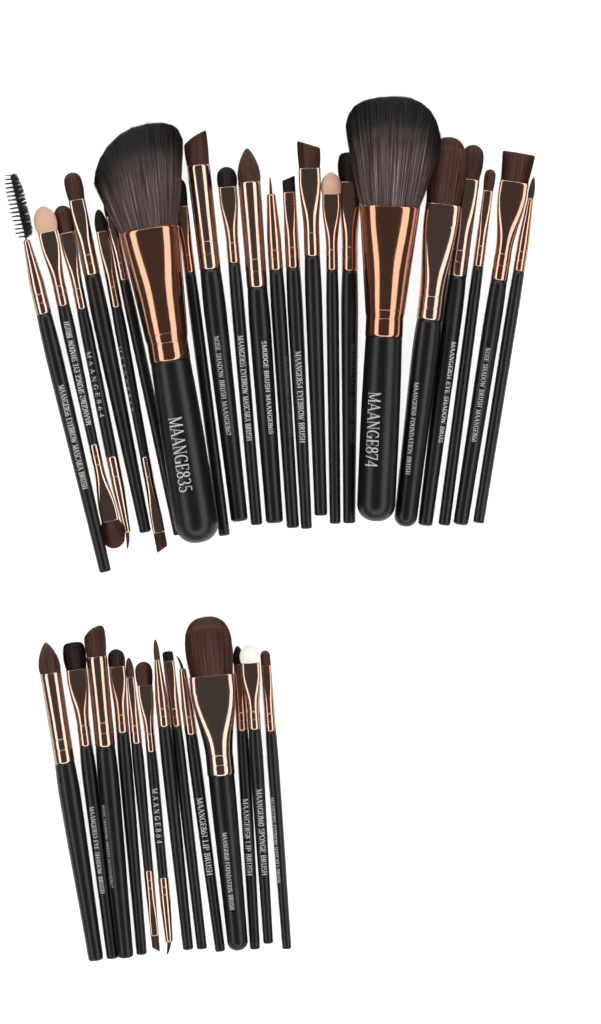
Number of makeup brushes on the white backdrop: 35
